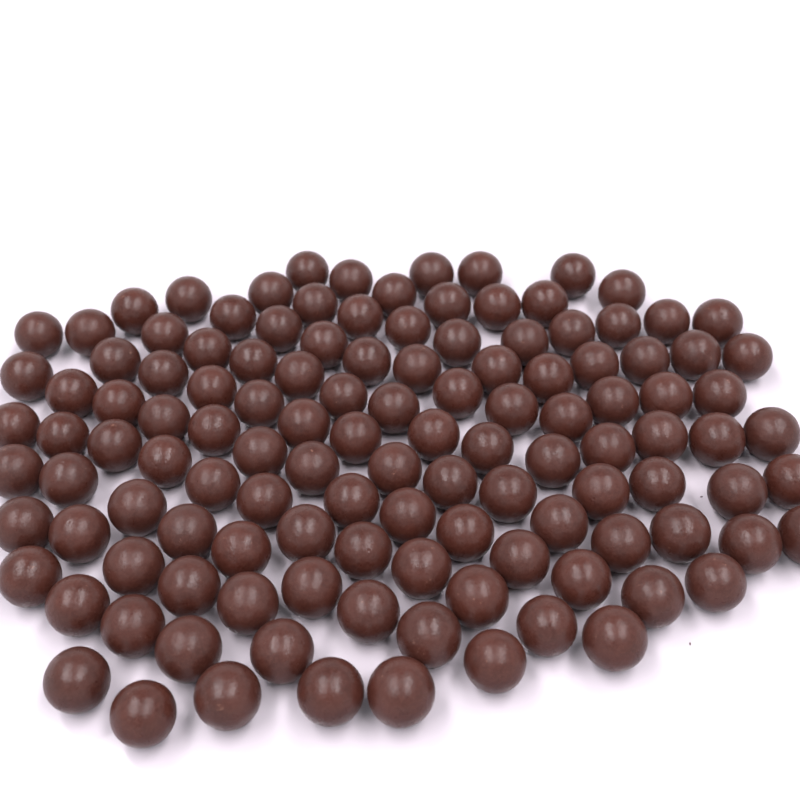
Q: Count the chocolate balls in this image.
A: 122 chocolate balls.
